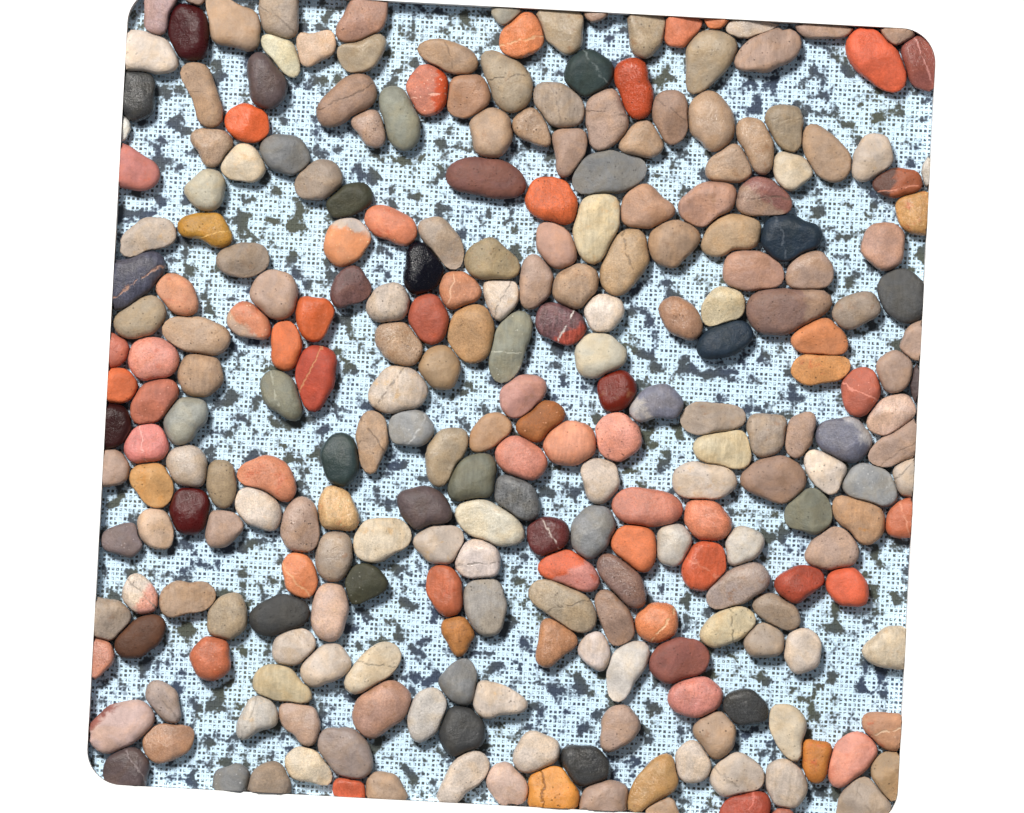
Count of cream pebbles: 56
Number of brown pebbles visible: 112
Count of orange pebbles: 59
